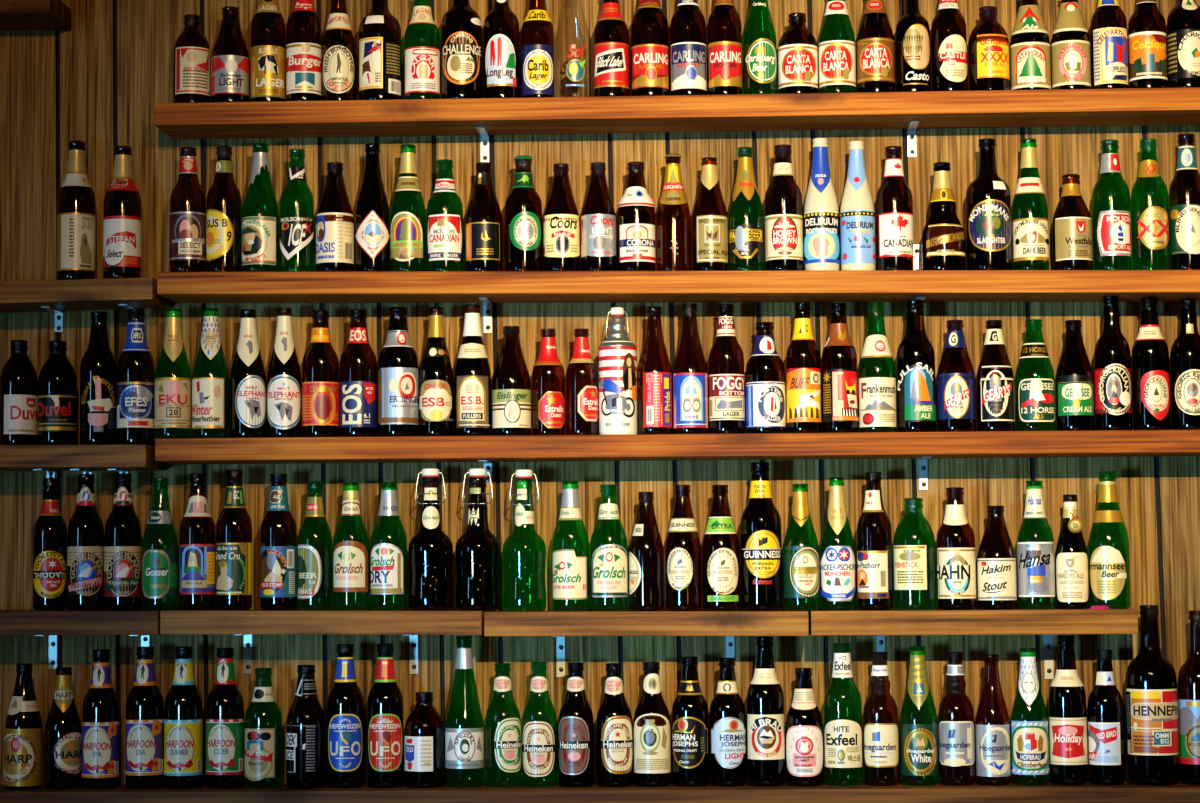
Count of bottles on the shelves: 147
